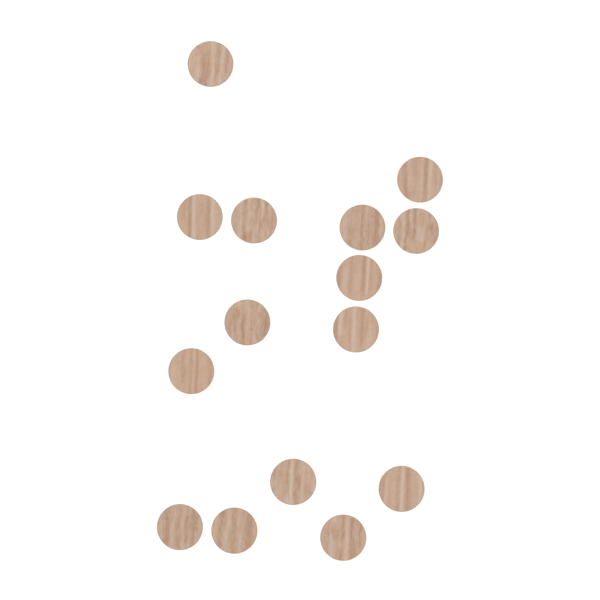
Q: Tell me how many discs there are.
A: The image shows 15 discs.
